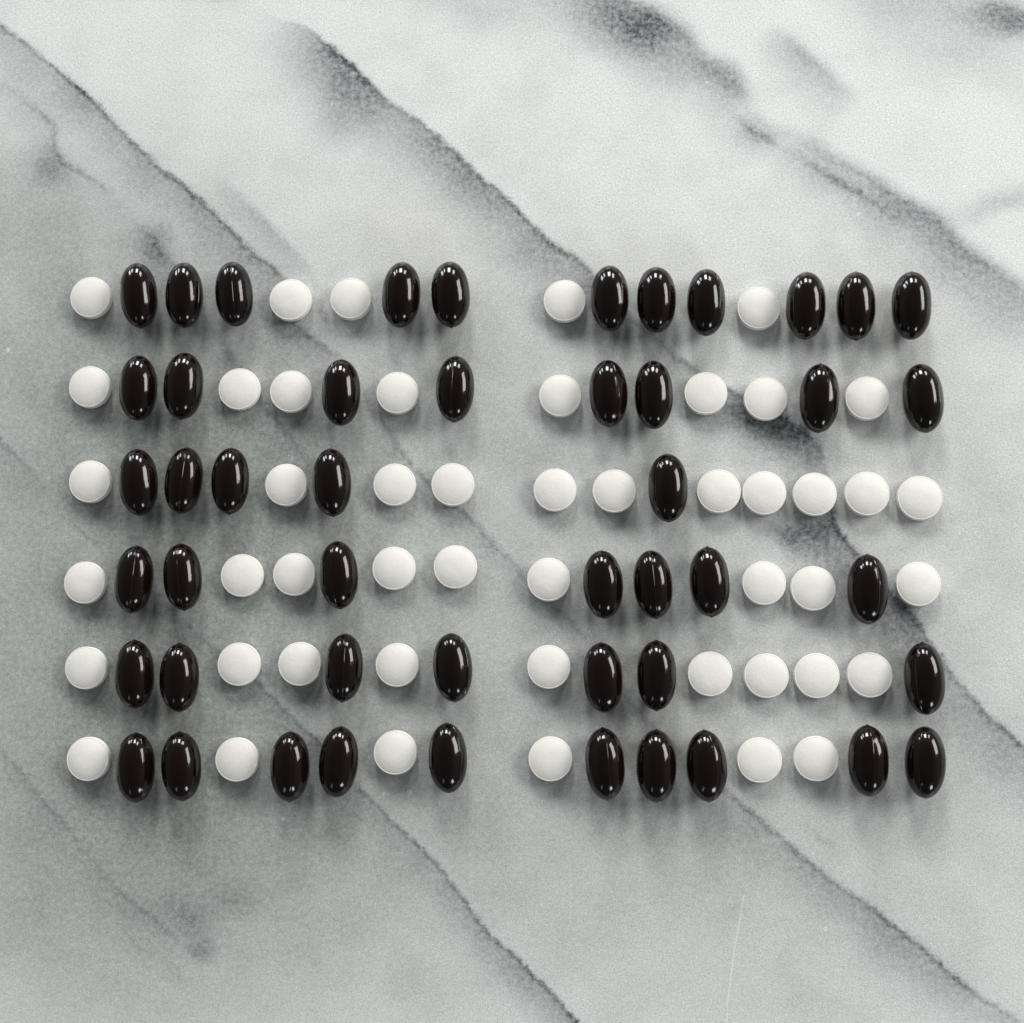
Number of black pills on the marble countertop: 48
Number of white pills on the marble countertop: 48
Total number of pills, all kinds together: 96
